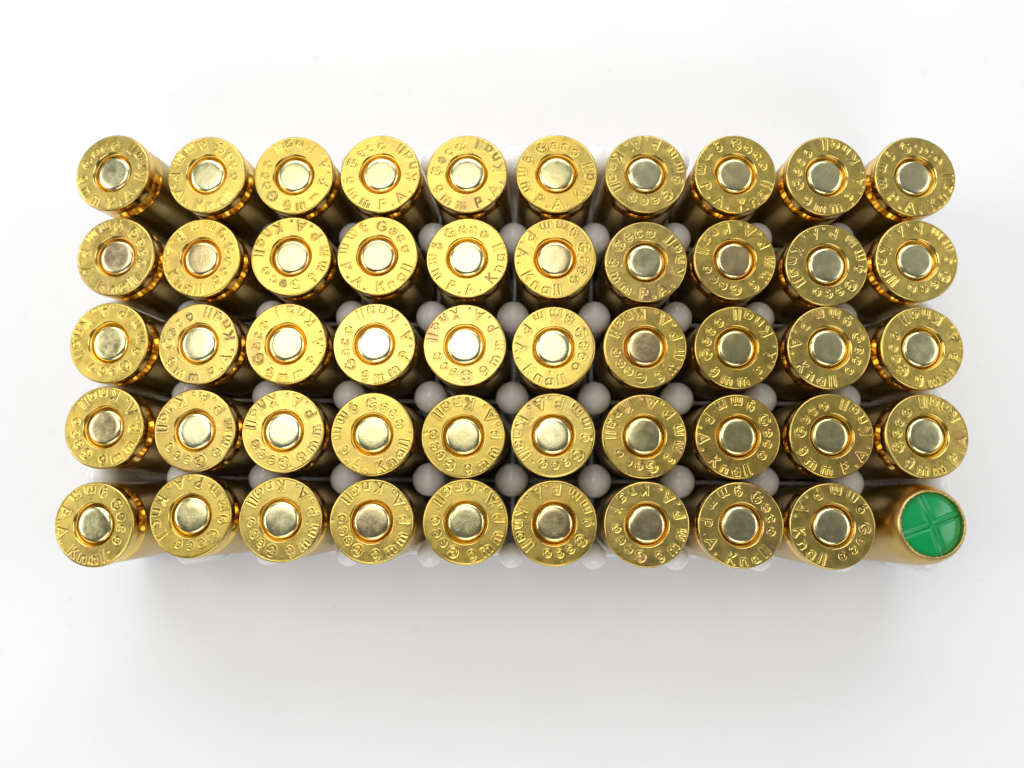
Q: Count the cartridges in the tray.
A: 50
